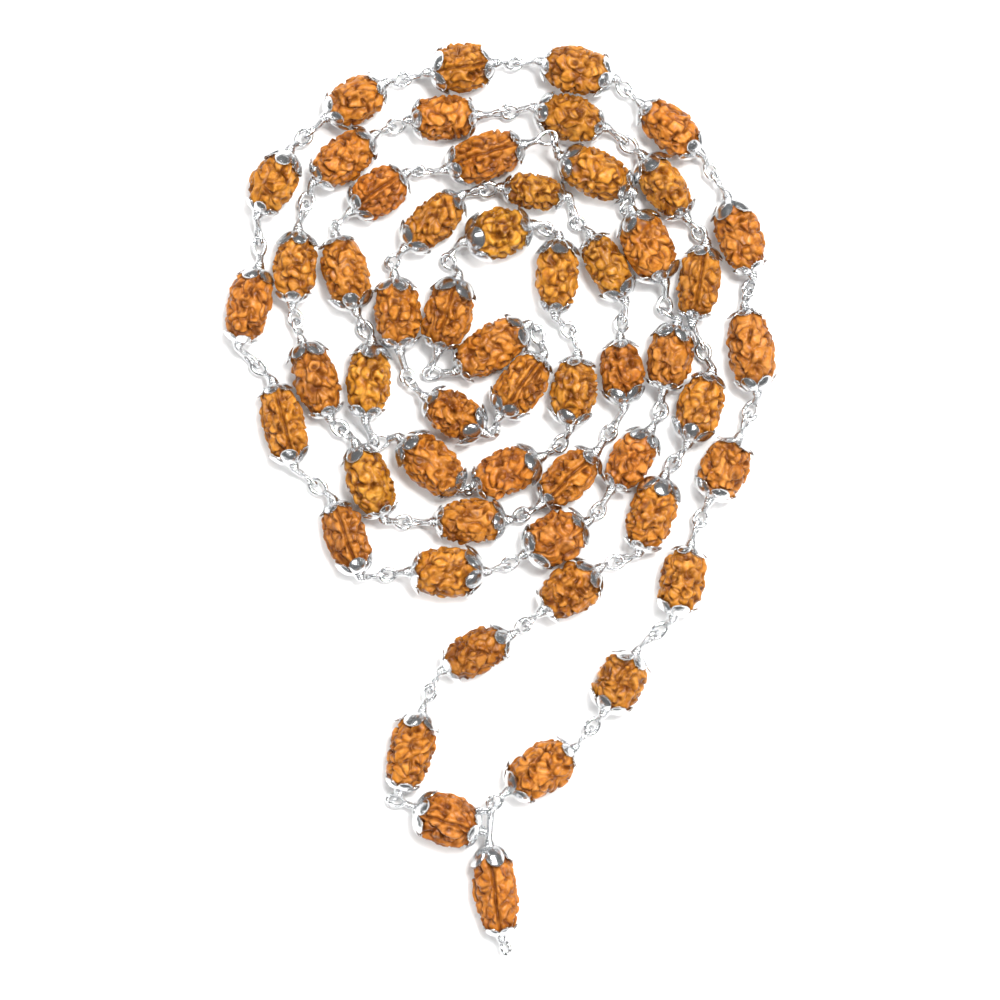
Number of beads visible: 55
